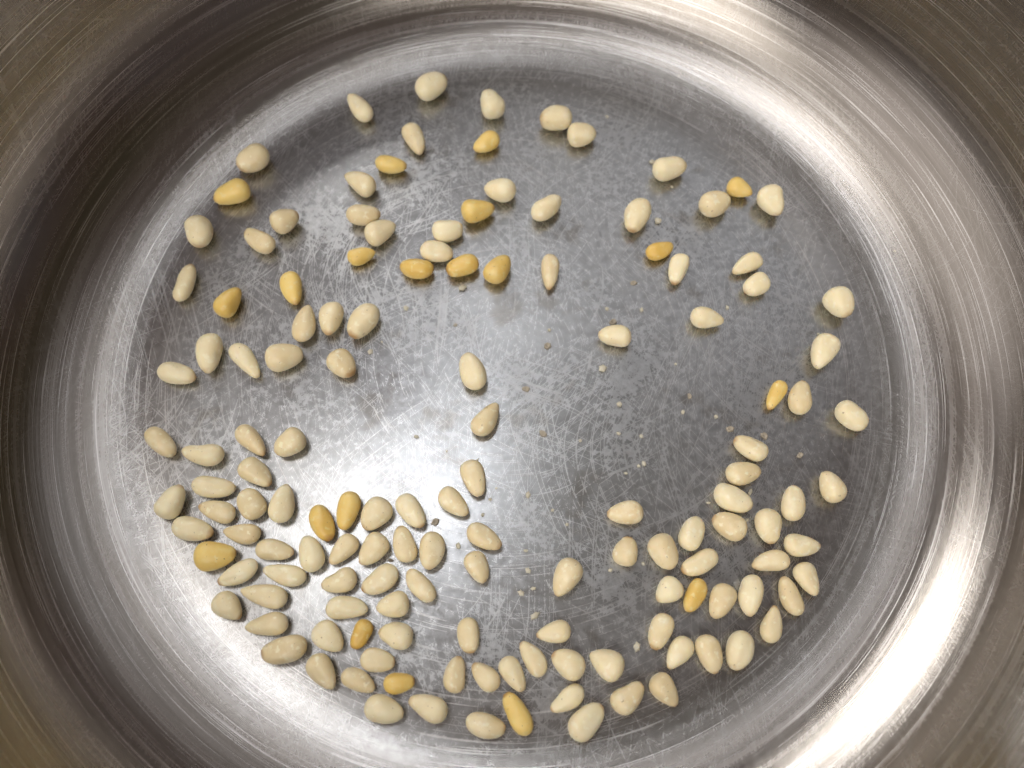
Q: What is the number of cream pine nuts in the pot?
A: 122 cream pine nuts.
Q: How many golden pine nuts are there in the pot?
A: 20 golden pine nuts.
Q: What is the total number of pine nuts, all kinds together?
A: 142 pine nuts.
